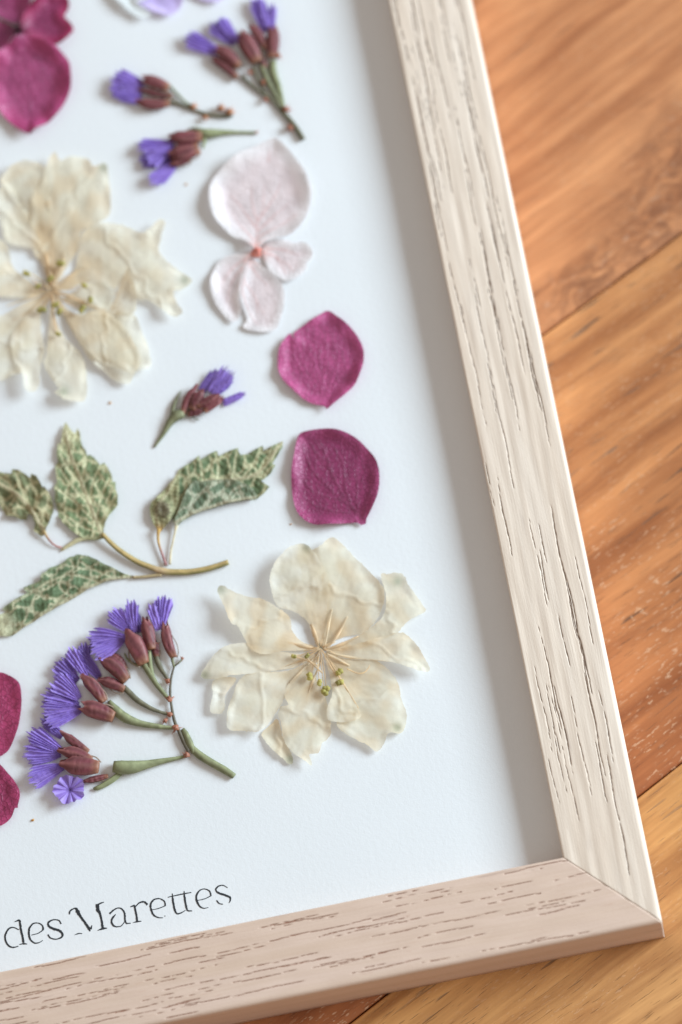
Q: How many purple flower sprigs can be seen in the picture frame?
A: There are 5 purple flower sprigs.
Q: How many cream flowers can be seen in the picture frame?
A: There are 2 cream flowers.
